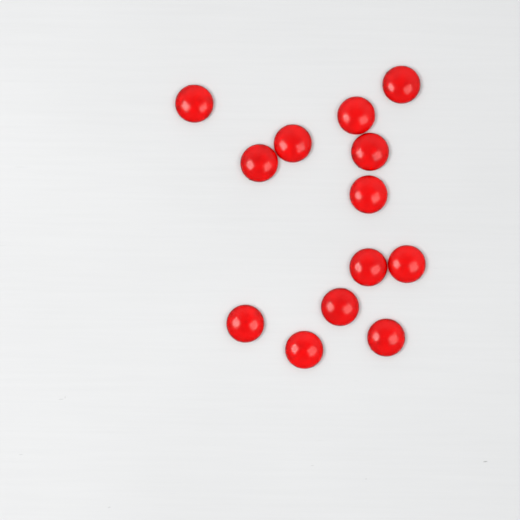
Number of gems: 13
